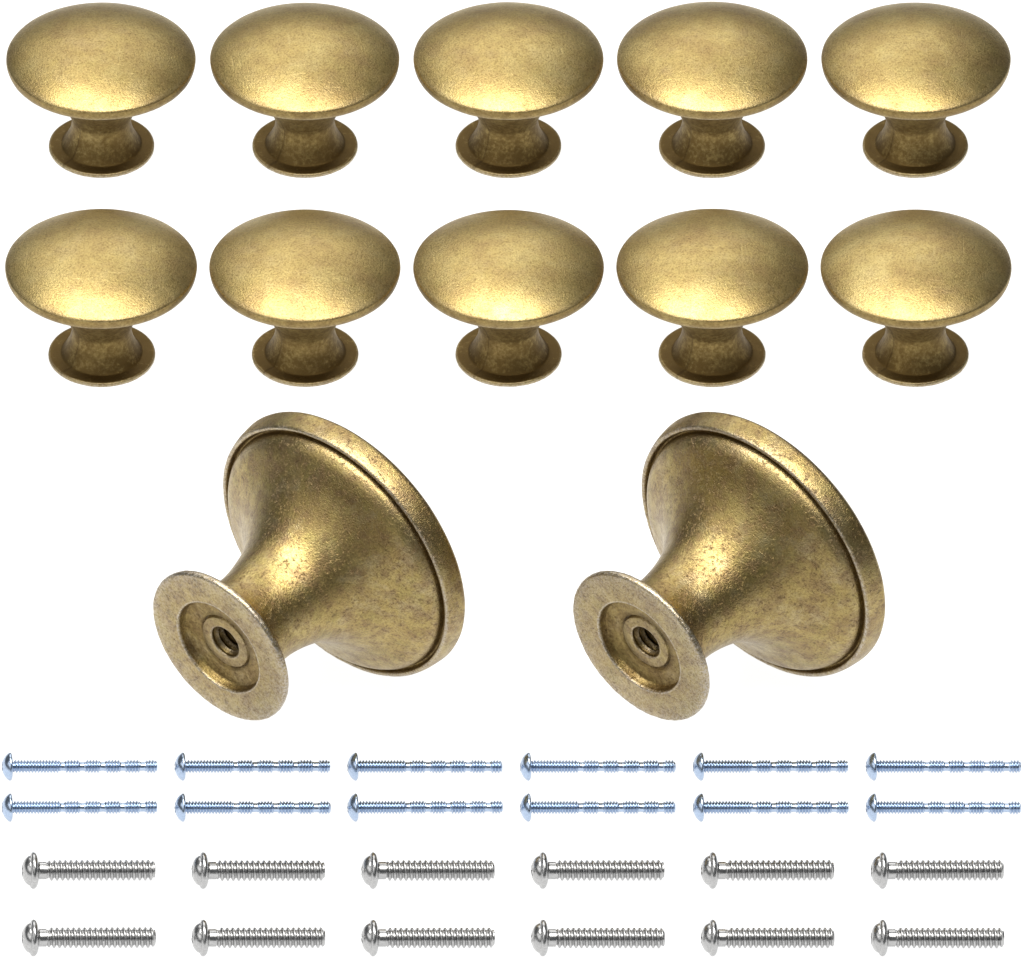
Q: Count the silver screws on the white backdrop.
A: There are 12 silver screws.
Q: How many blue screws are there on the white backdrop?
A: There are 12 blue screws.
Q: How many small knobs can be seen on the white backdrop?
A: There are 10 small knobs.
